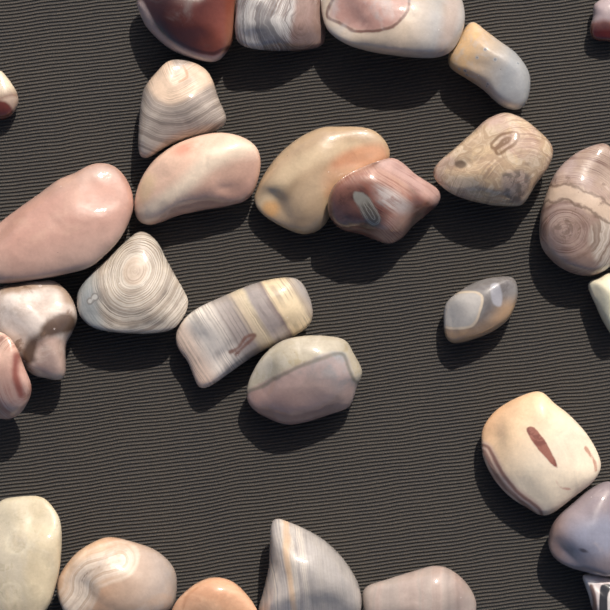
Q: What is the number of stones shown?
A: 28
